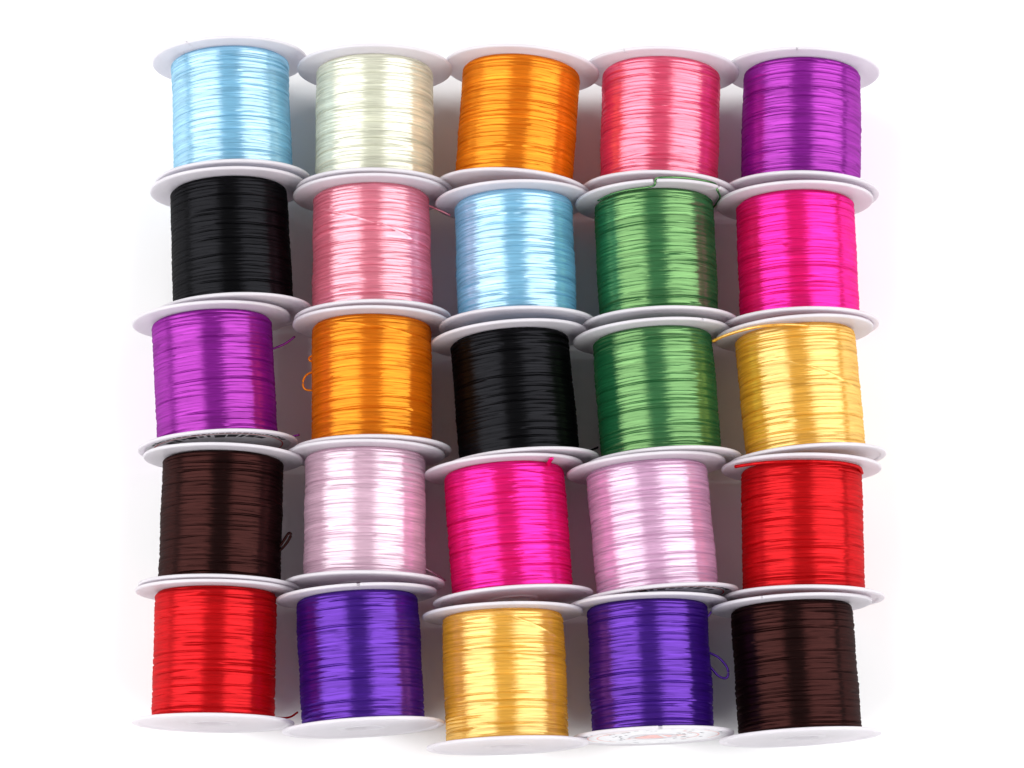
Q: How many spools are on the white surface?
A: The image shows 25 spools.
